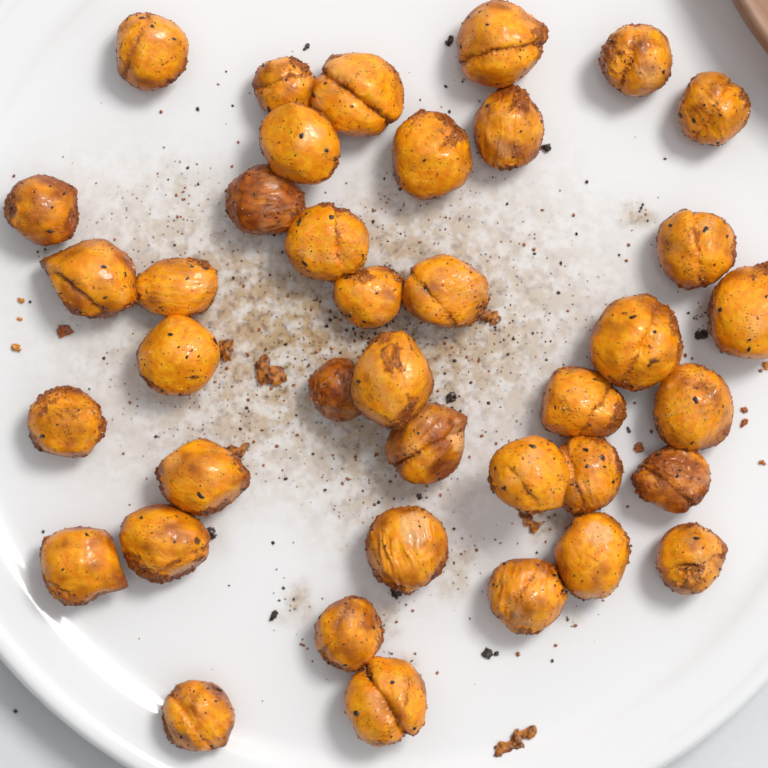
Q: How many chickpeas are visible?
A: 39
